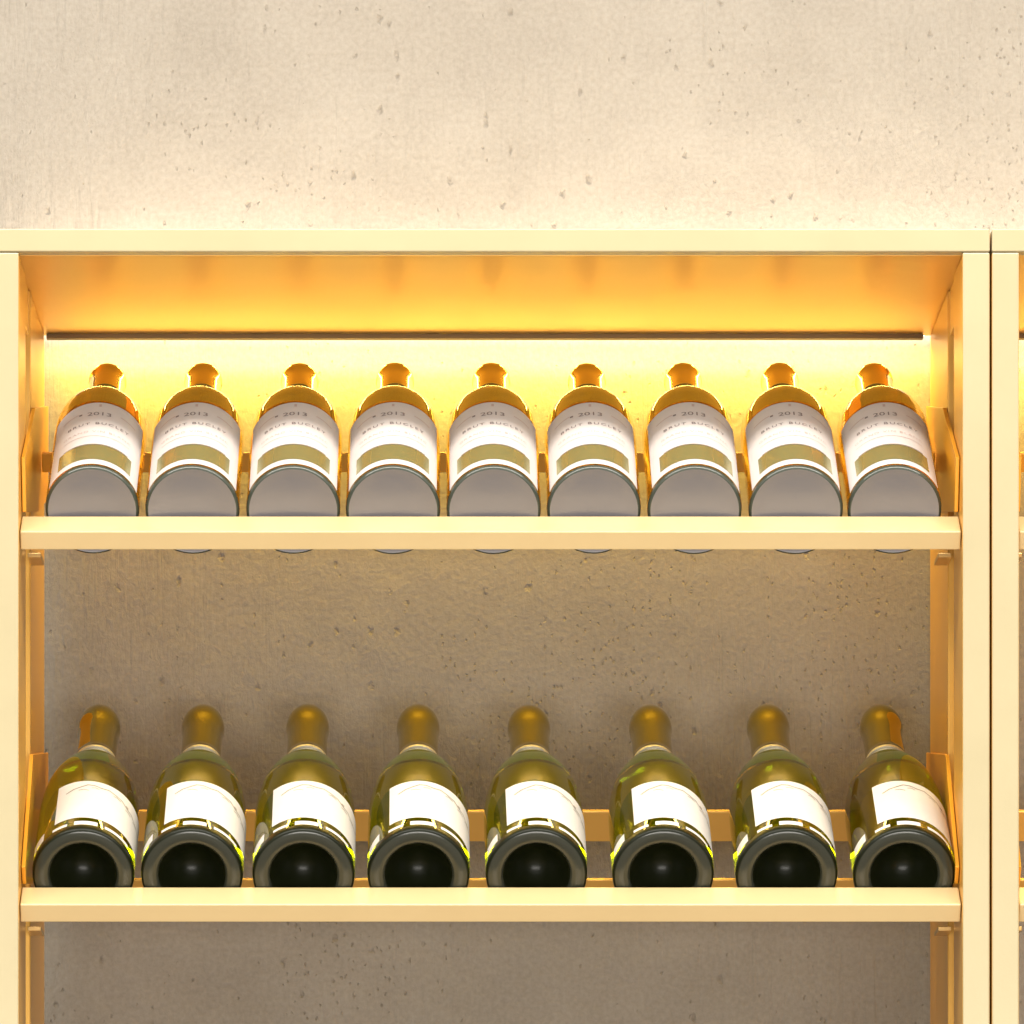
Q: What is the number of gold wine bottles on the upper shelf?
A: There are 9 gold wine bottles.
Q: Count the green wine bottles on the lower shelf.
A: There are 8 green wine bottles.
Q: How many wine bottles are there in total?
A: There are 17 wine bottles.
